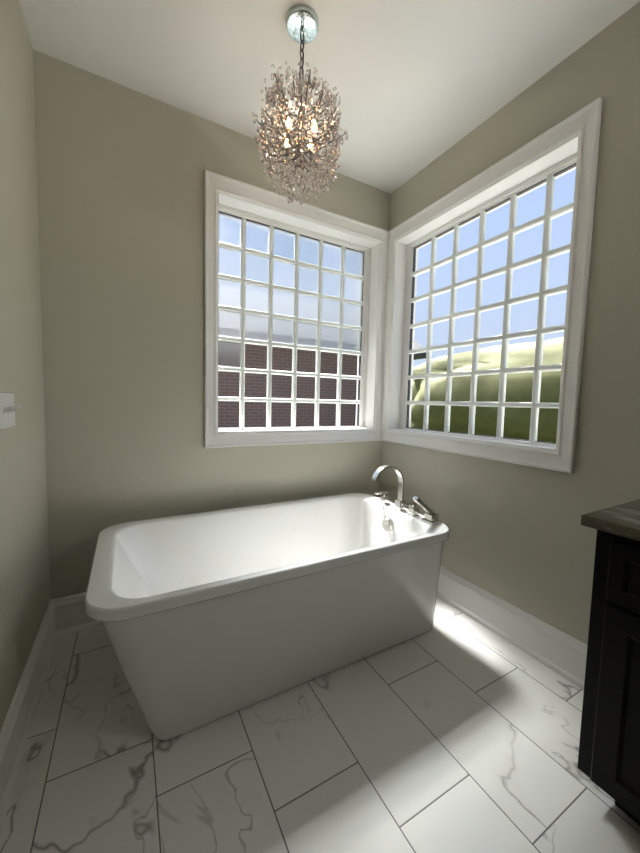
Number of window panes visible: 25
